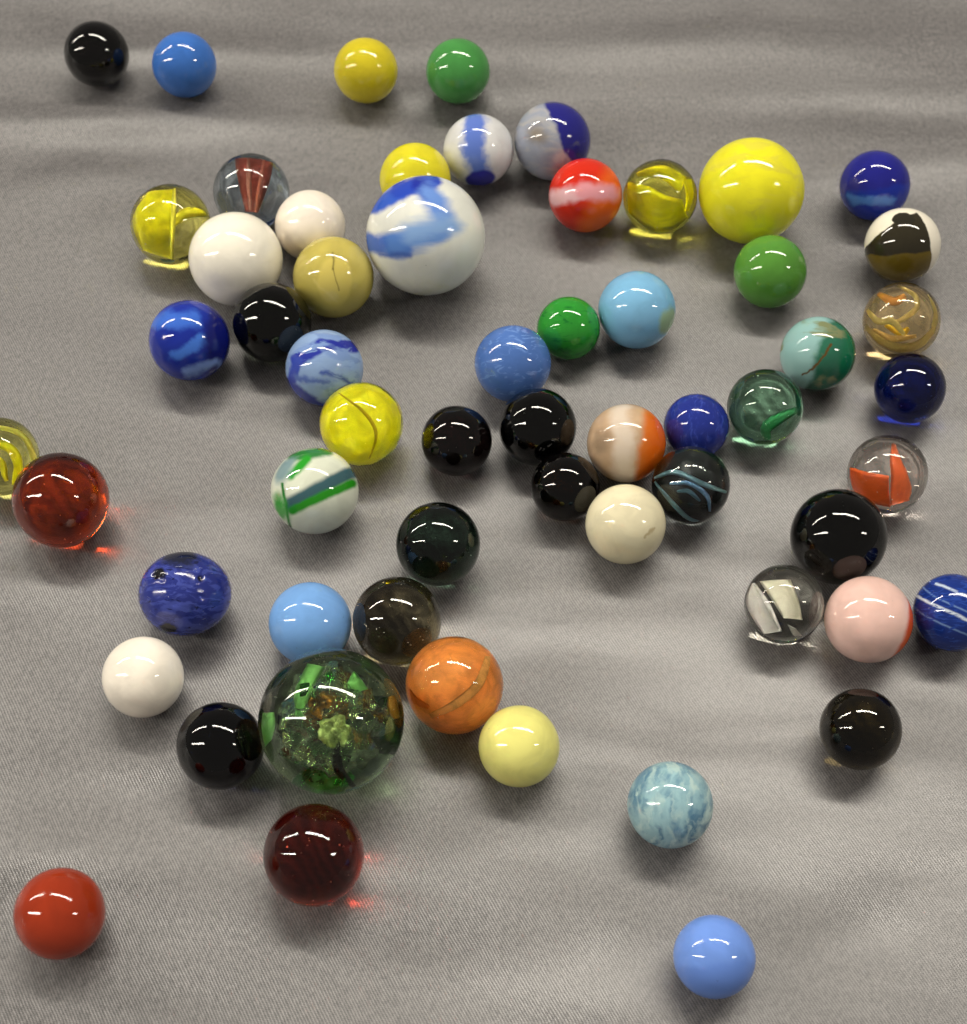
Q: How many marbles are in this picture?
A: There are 59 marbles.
